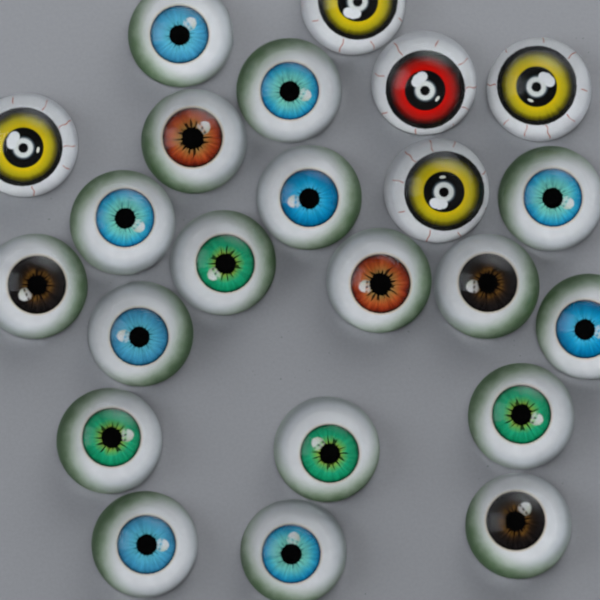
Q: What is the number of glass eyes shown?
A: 23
